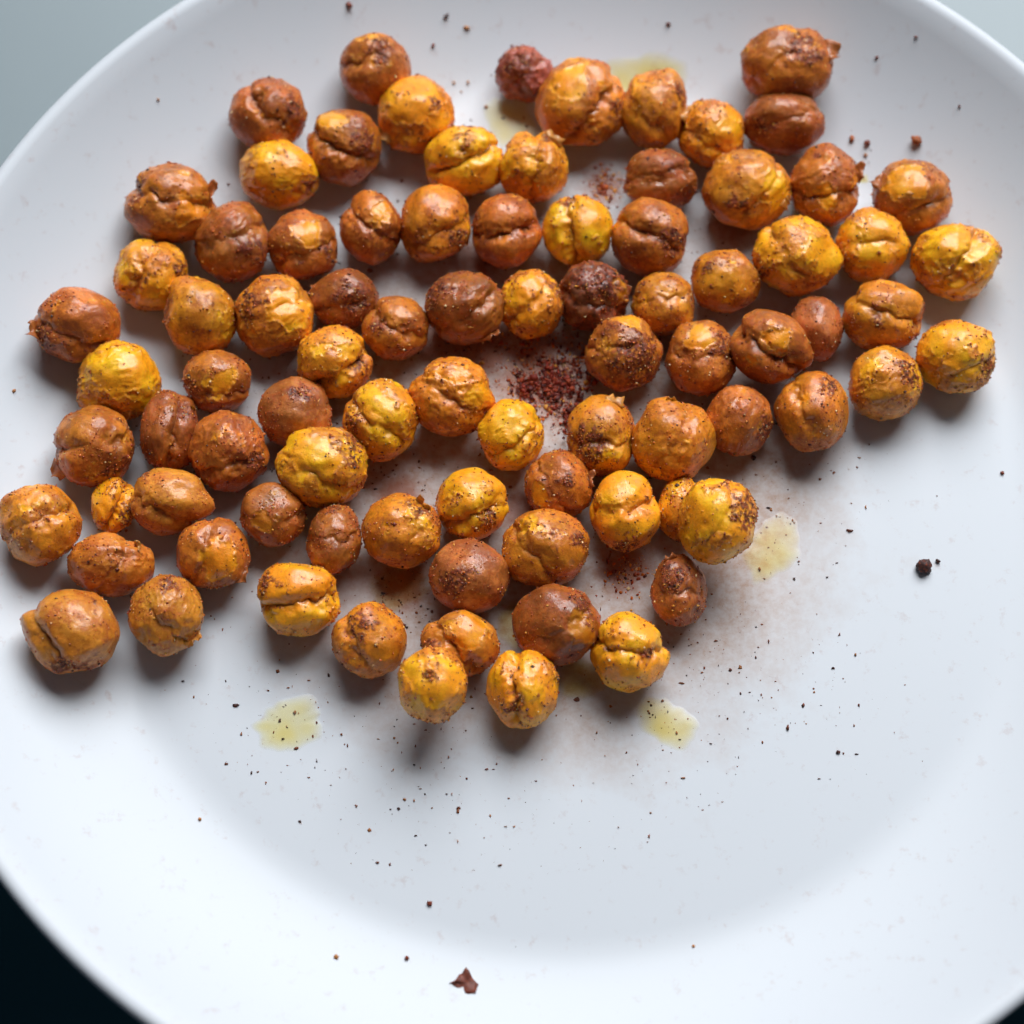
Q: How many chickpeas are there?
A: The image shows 86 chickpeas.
